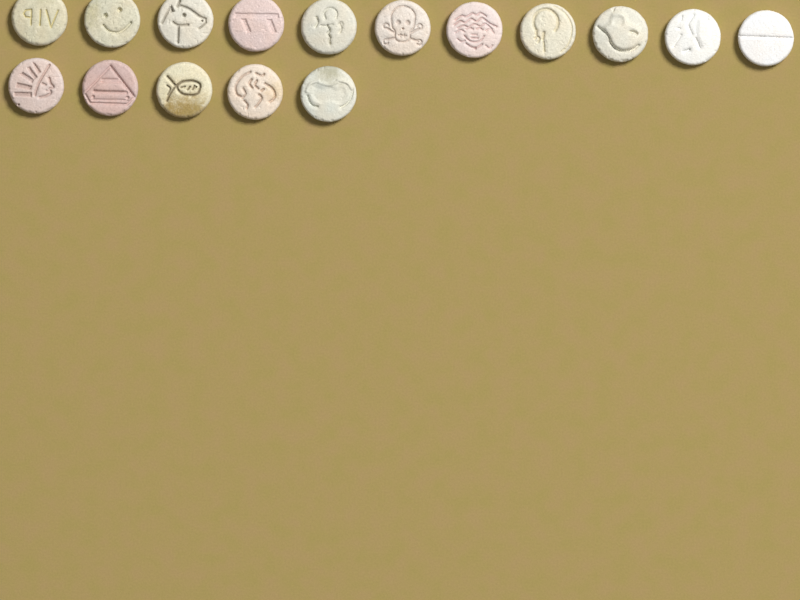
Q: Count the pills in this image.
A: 16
